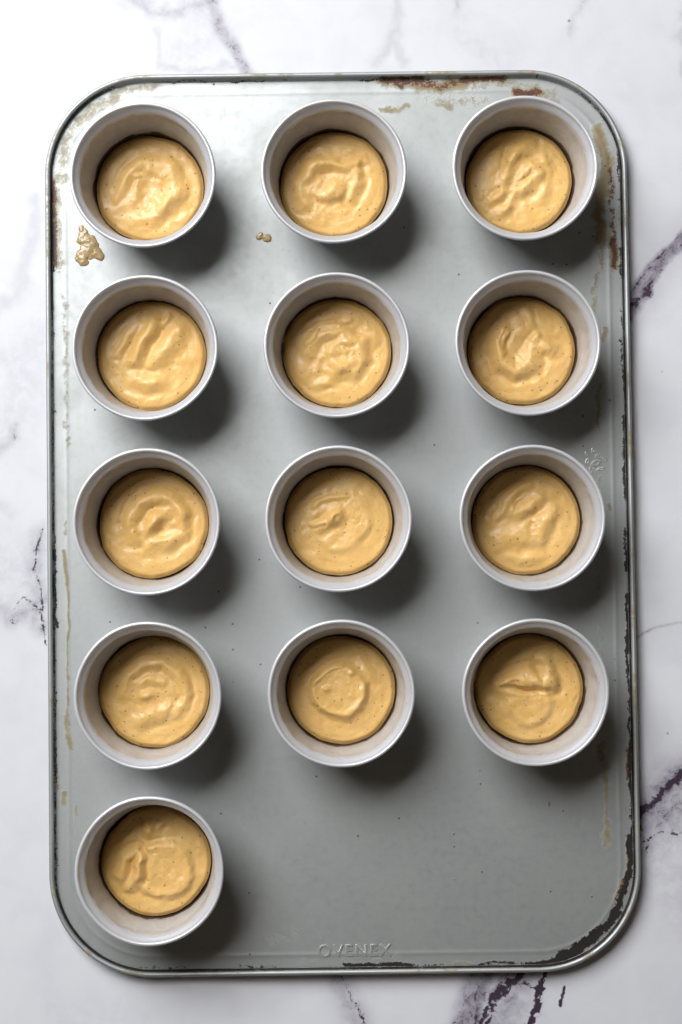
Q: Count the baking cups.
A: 13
